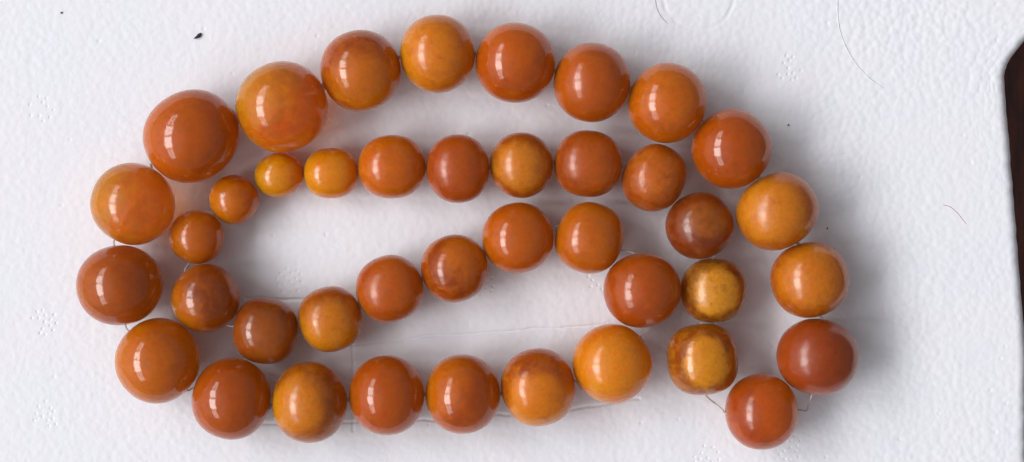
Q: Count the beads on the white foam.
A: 41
